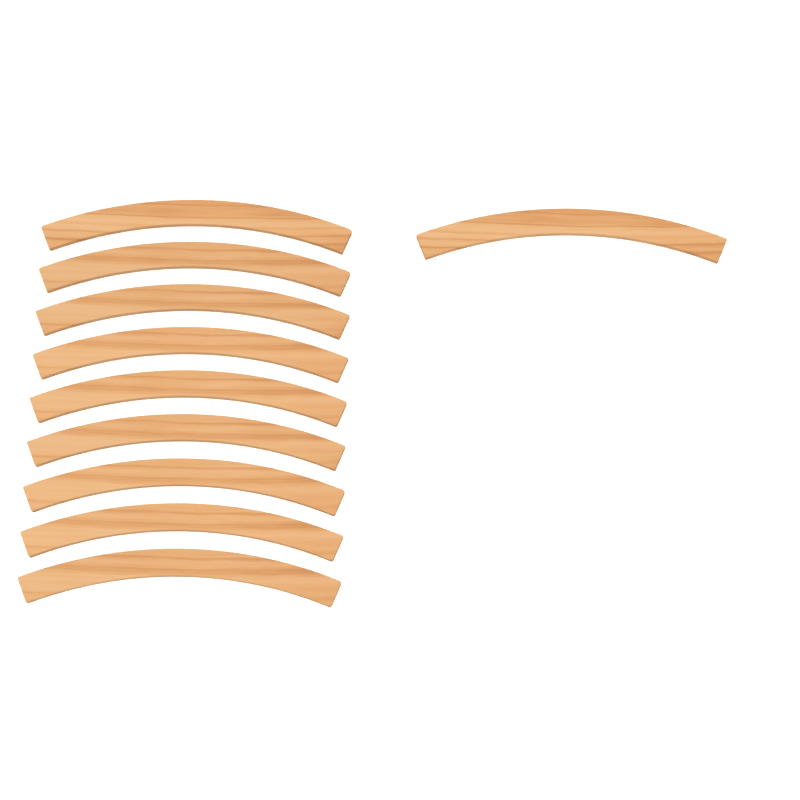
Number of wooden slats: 10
